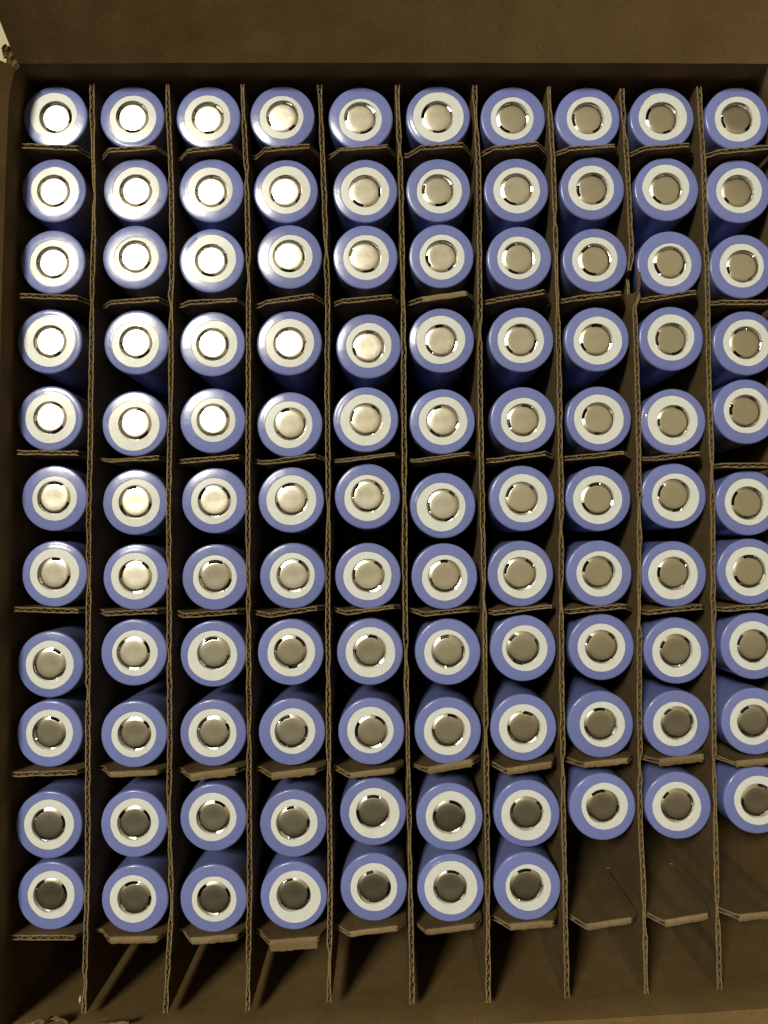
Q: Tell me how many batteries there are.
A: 107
